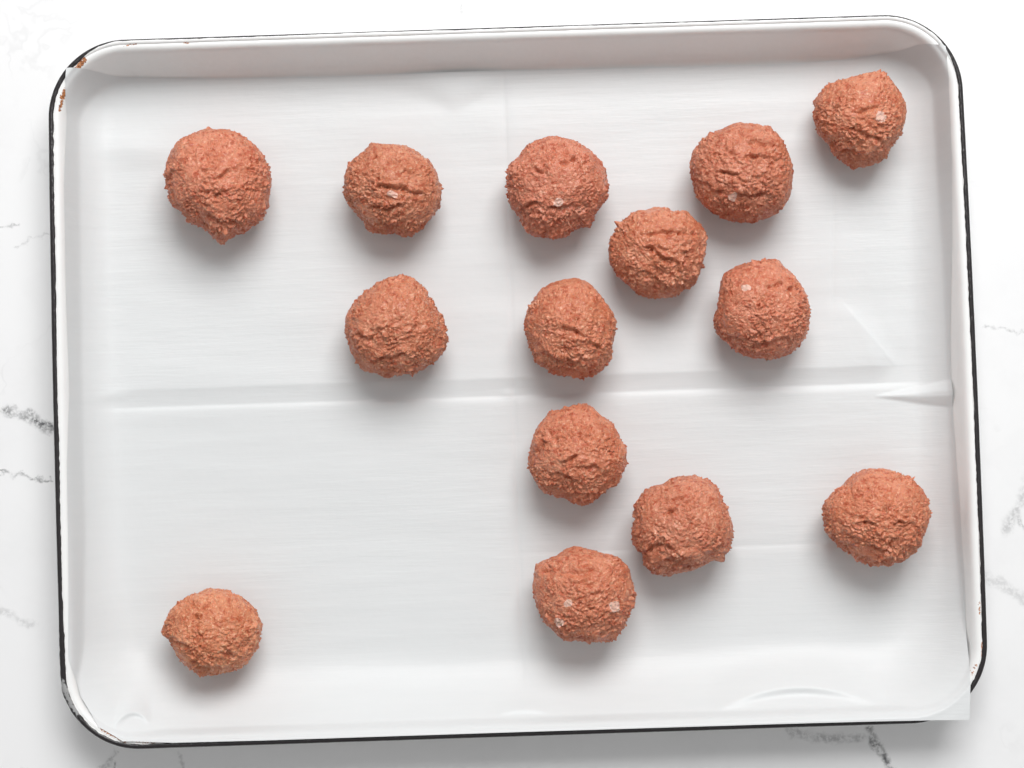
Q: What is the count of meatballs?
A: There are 14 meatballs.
